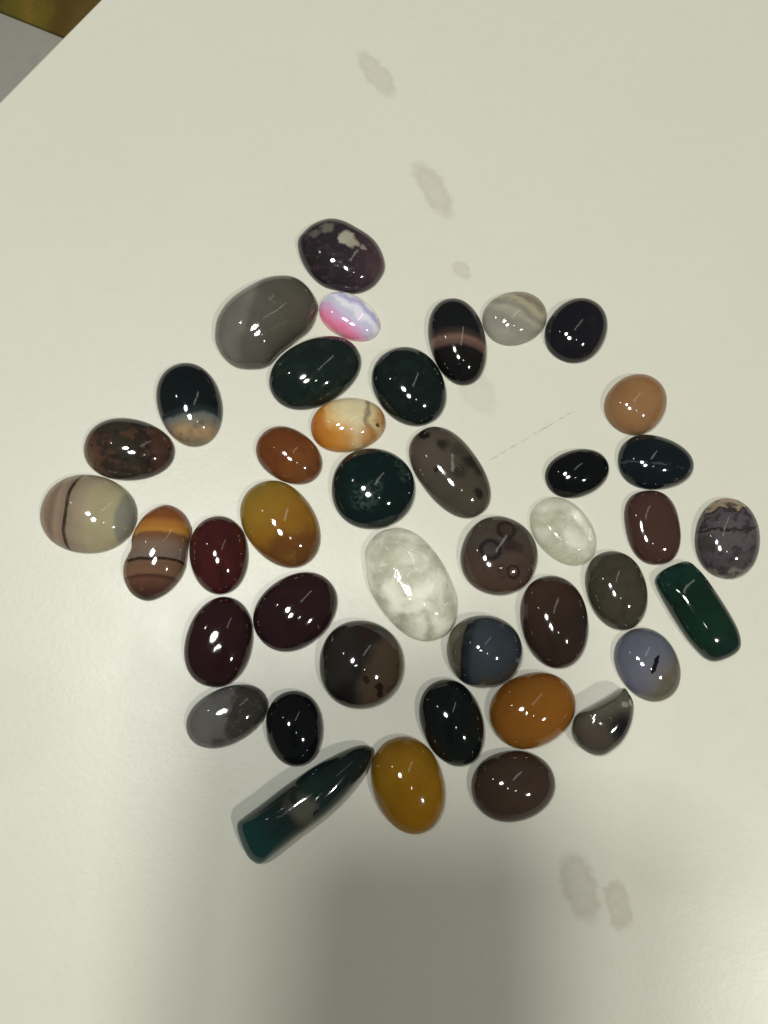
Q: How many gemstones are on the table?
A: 42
